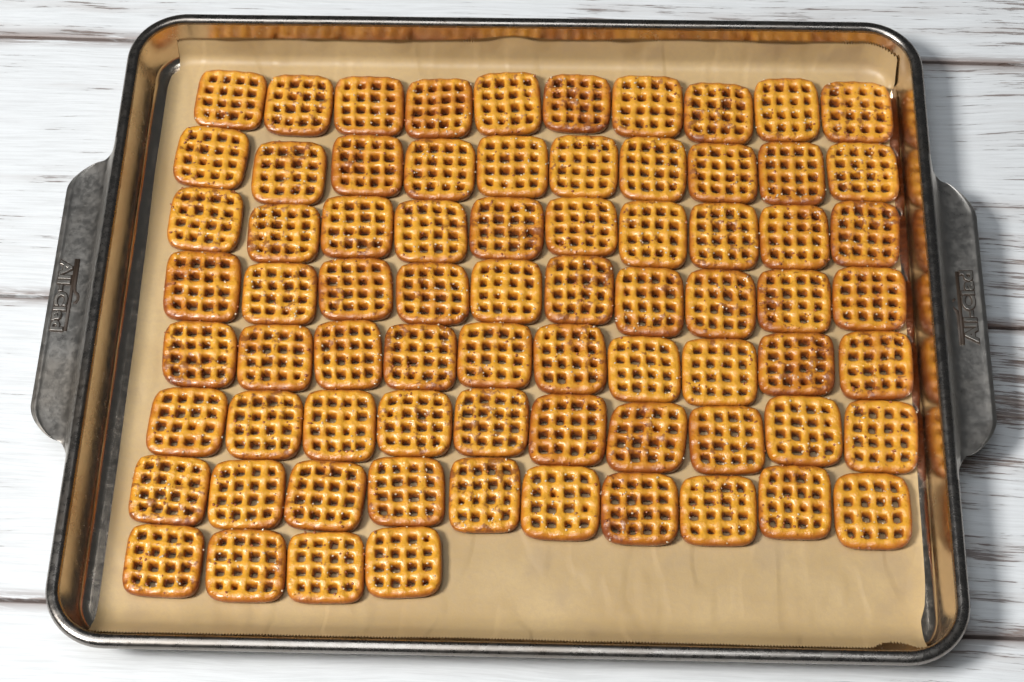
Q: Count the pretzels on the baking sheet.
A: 74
